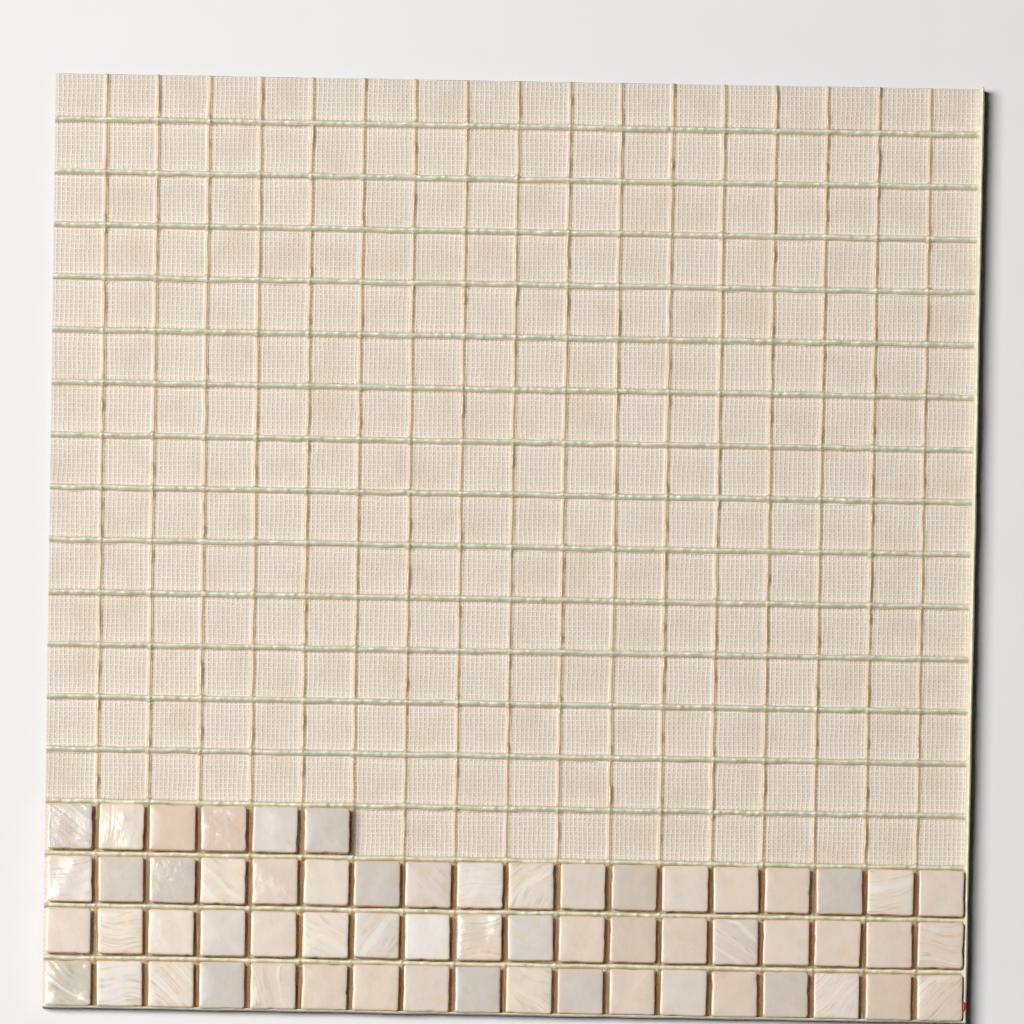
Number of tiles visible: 60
